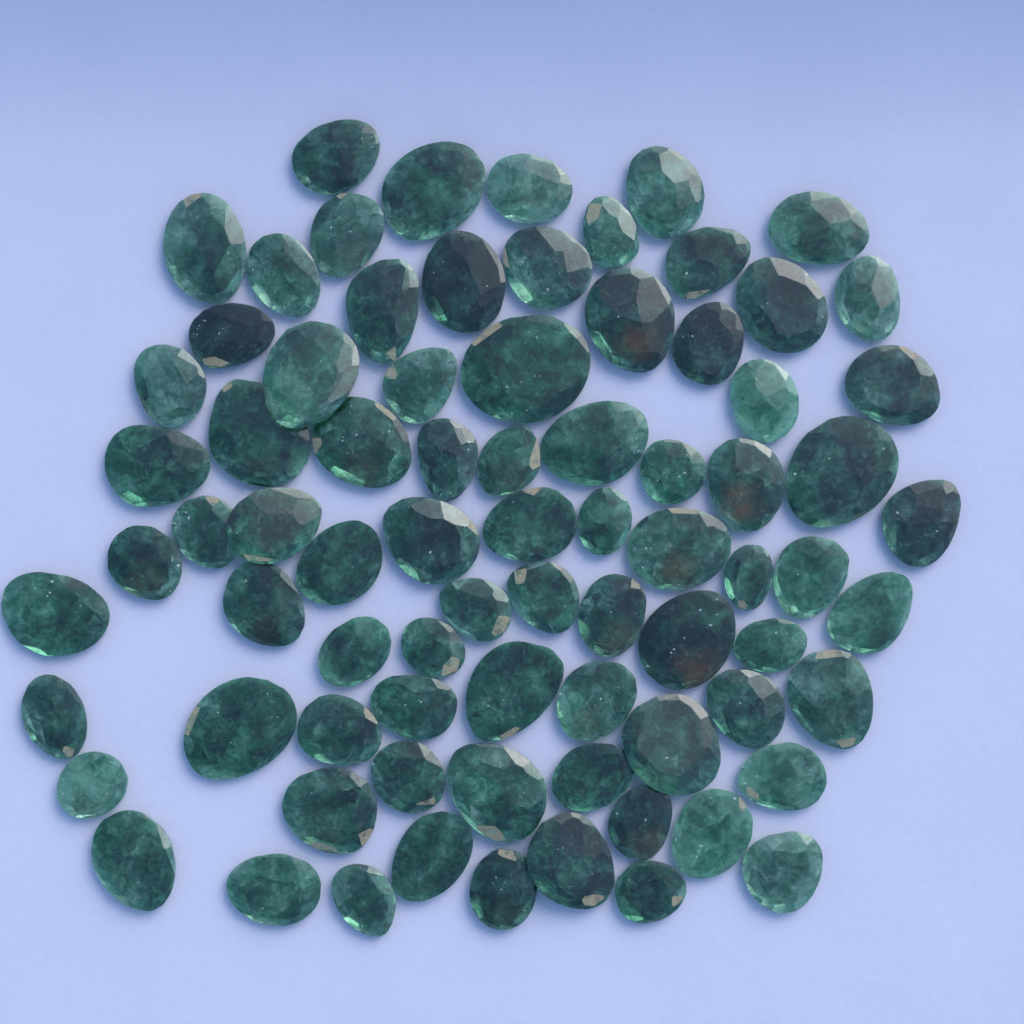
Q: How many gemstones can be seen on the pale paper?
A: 79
